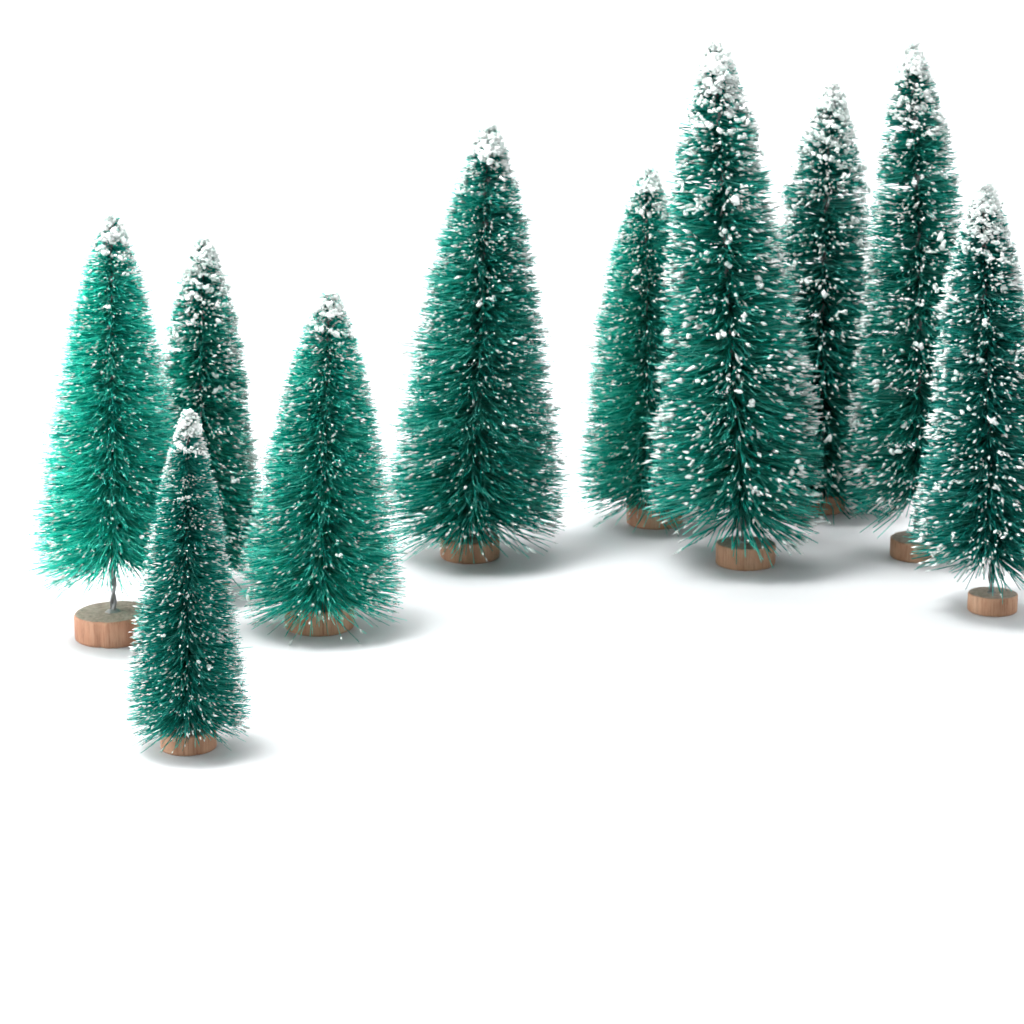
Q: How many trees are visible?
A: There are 10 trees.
